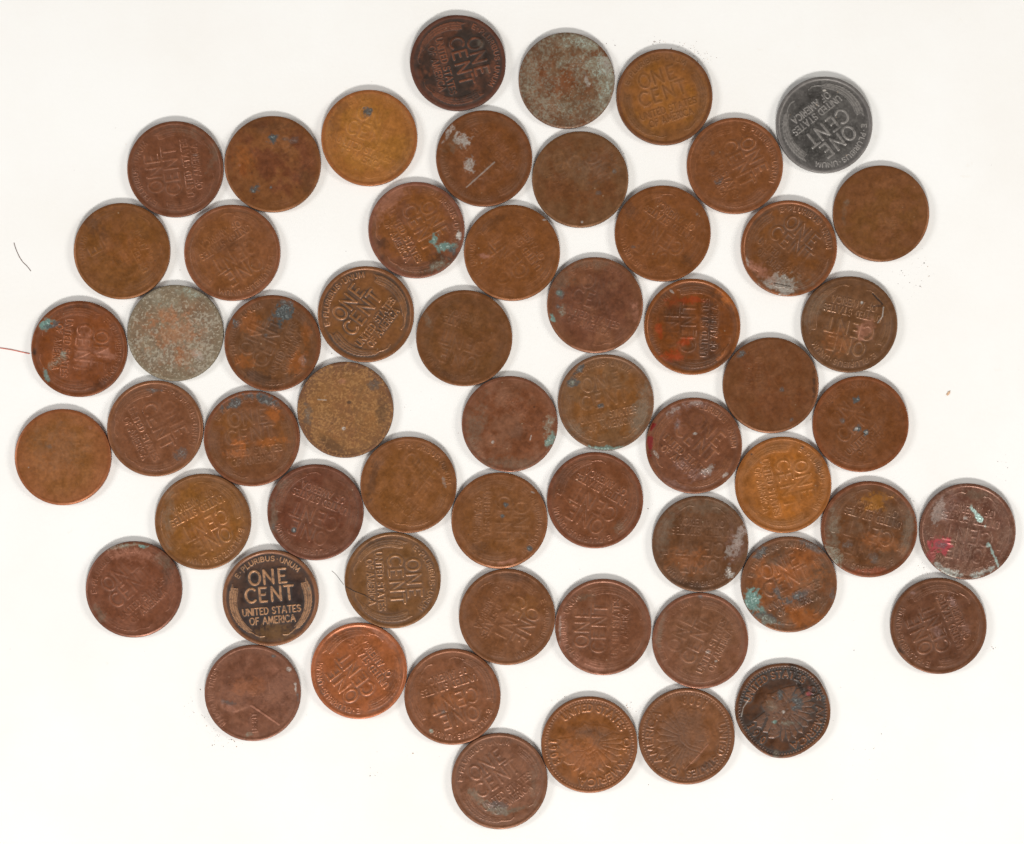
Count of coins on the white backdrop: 58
